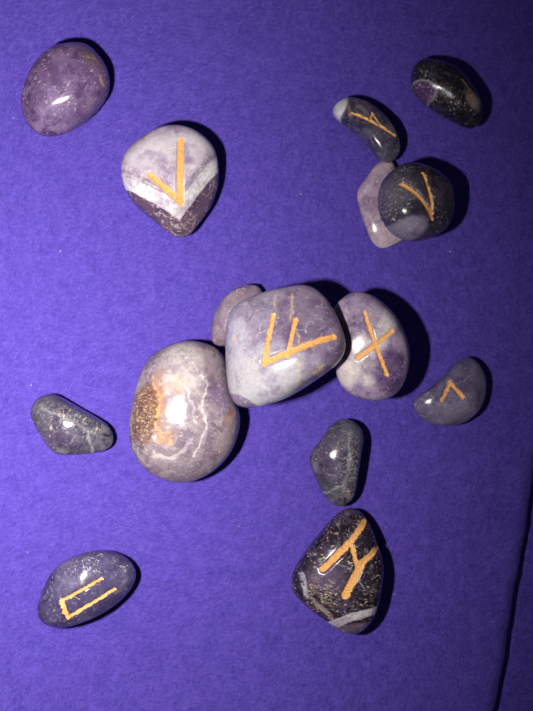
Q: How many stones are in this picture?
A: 15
